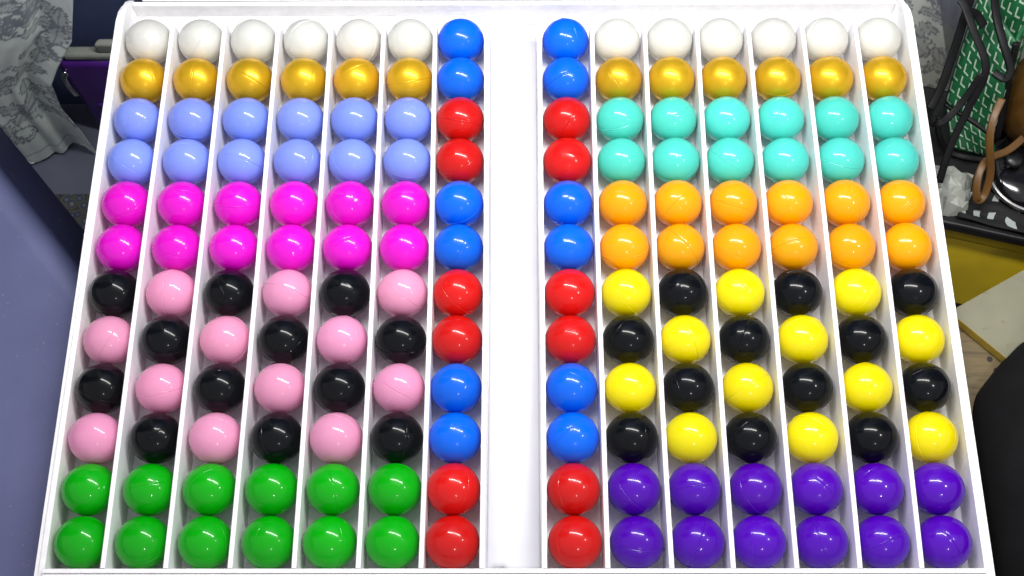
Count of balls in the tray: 168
